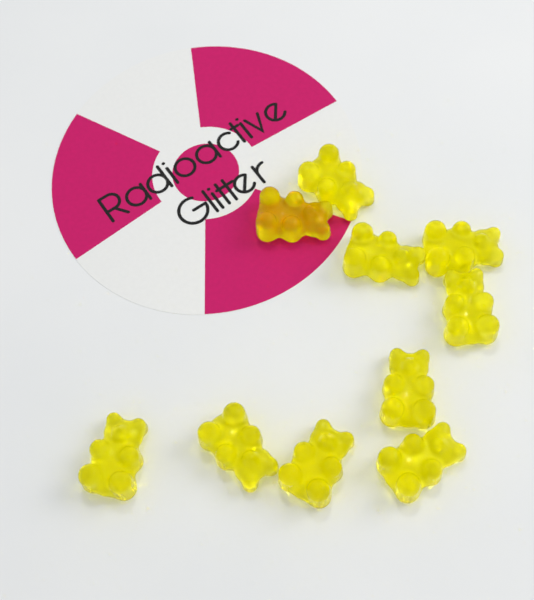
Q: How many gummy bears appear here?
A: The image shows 10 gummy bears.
